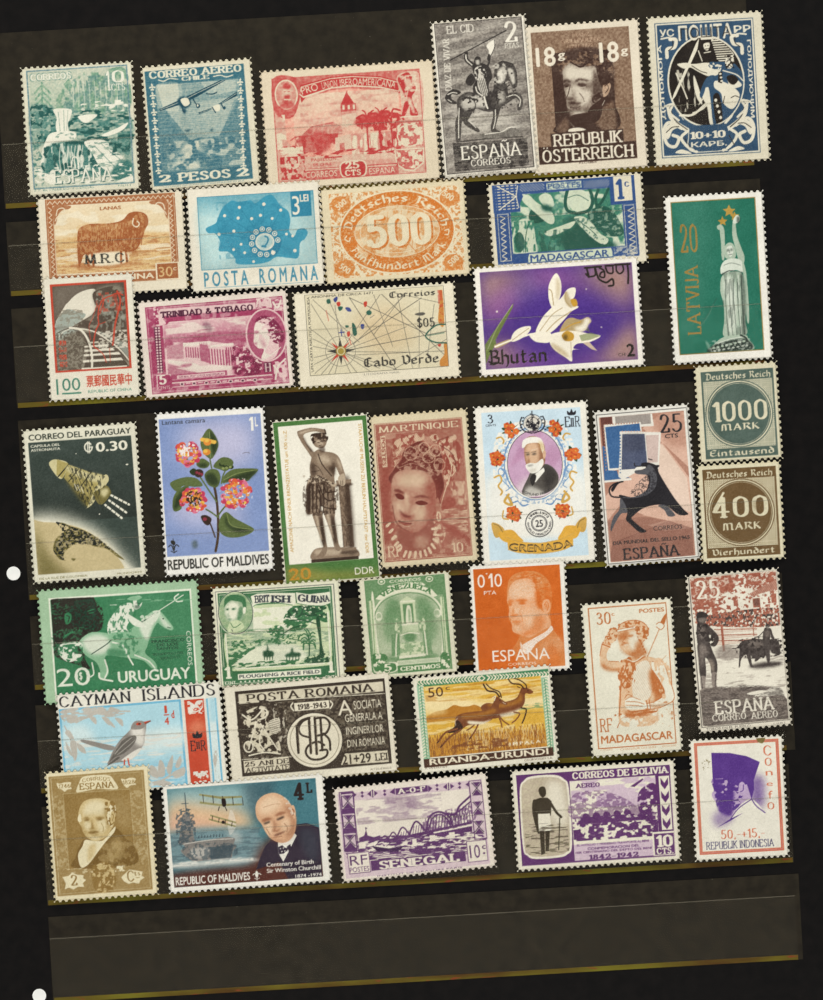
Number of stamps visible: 37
